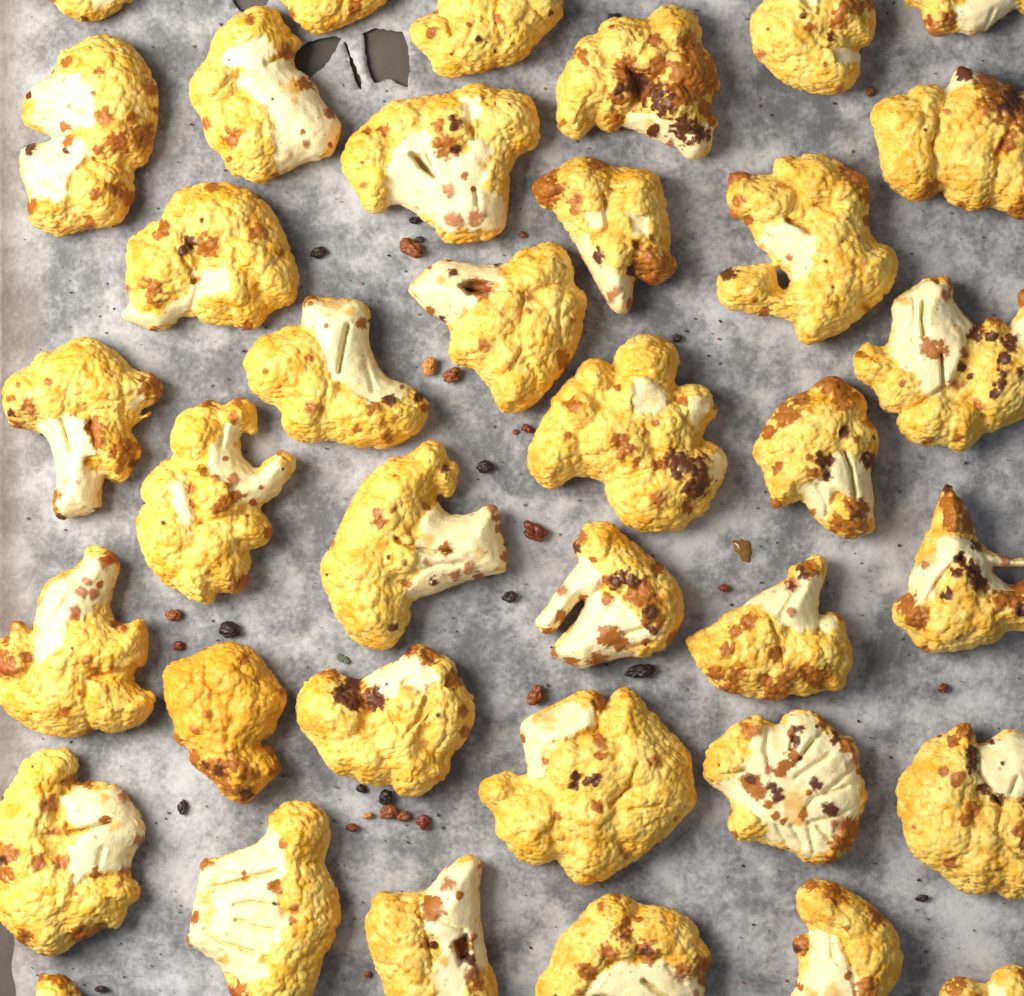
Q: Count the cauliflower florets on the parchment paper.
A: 37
